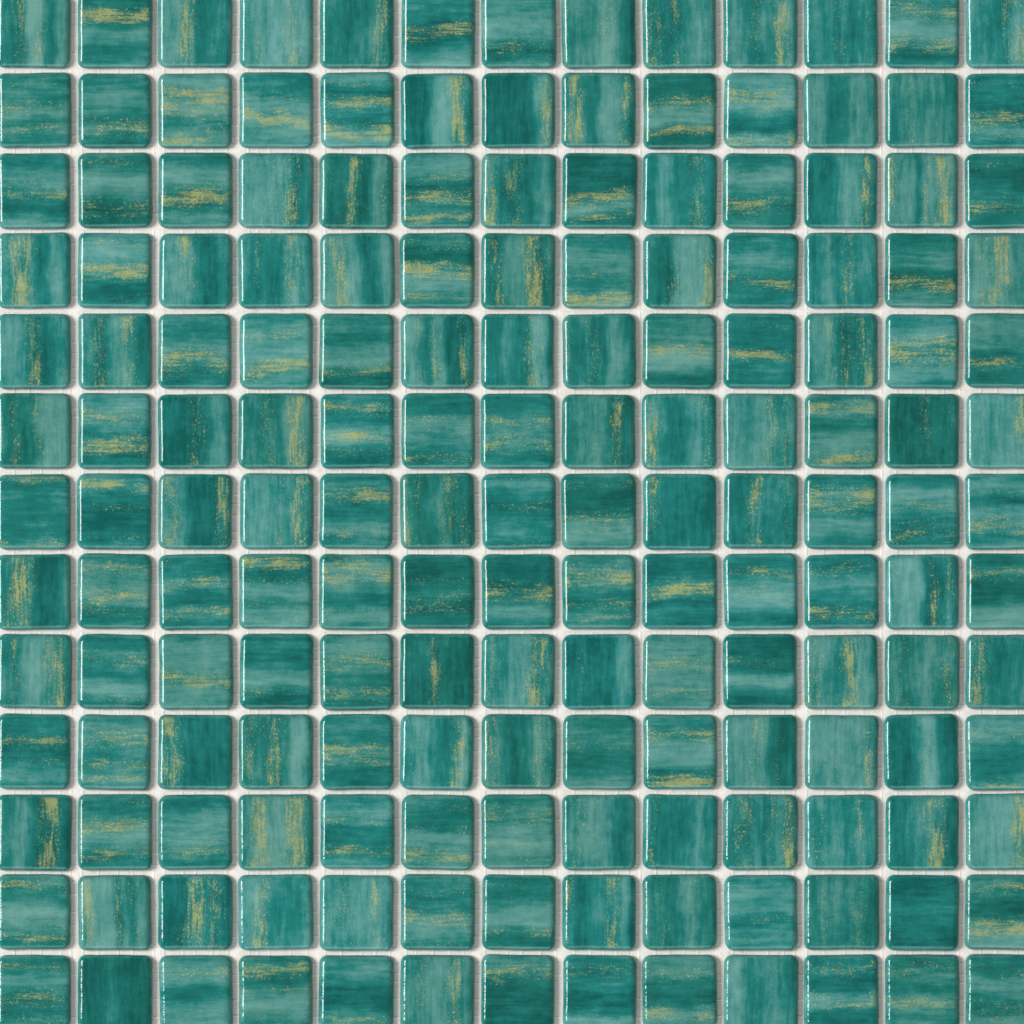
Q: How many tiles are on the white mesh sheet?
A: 169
